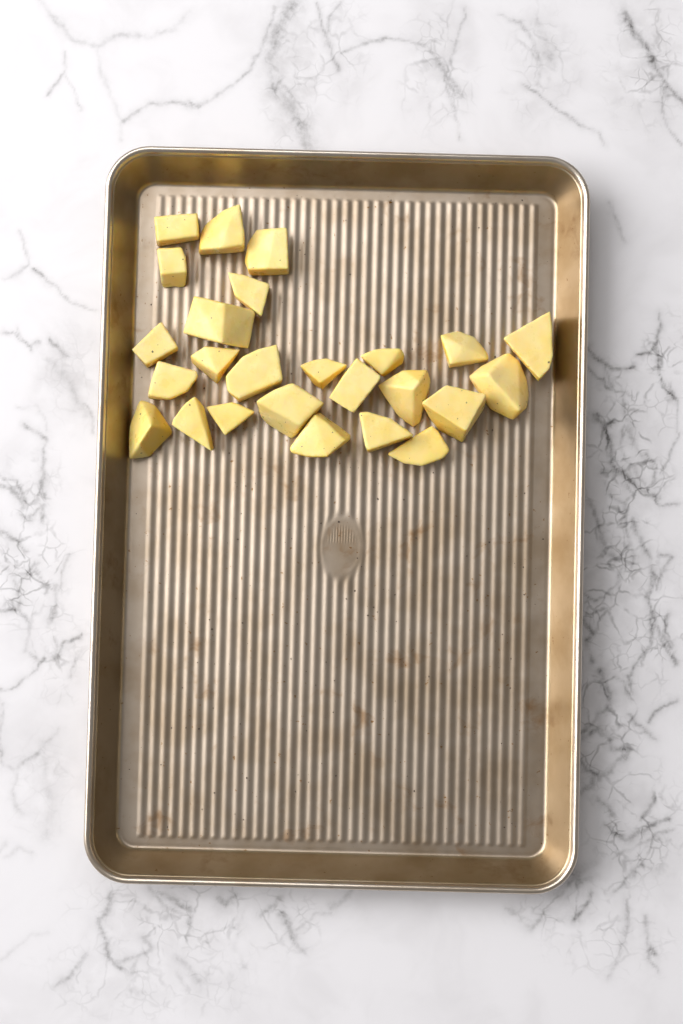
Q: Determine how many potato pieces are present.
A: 25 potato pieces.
